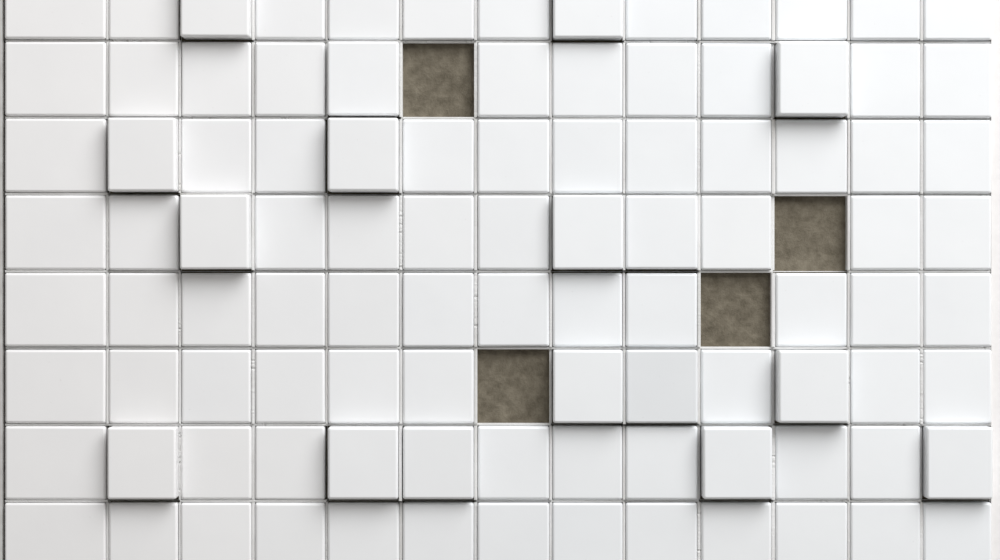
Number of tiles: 100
